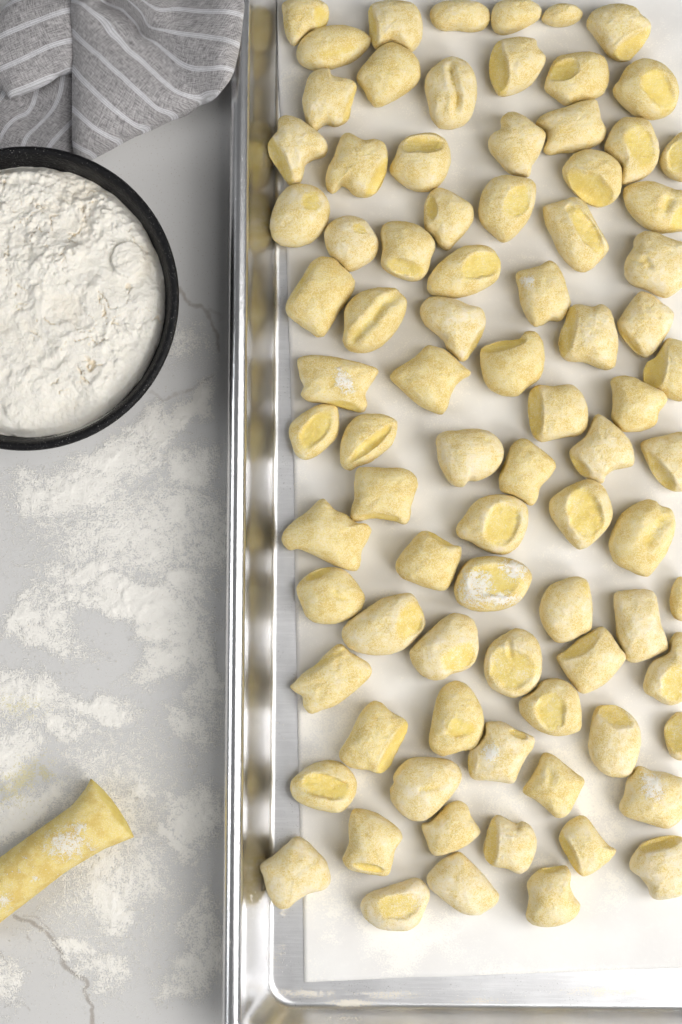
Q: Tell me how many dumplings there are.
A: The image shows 84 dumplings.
